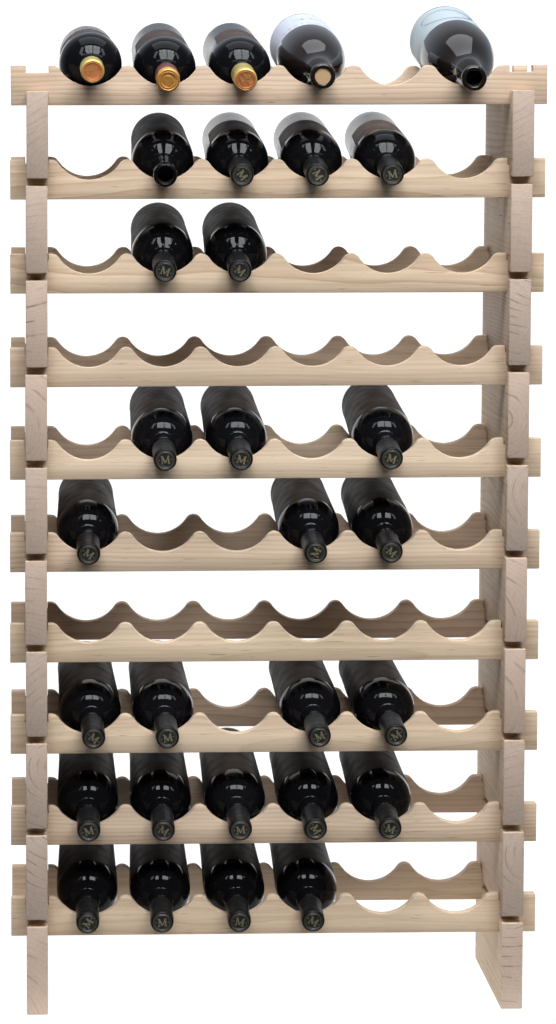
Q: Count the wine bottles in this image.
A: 30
